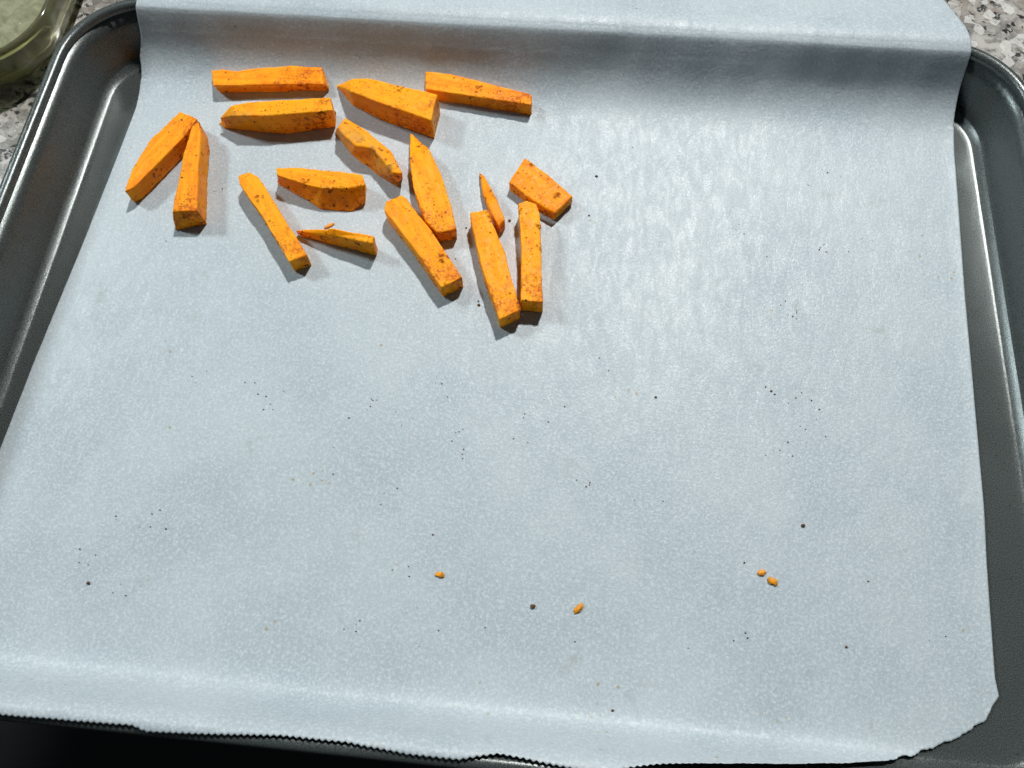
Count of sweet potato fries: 16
